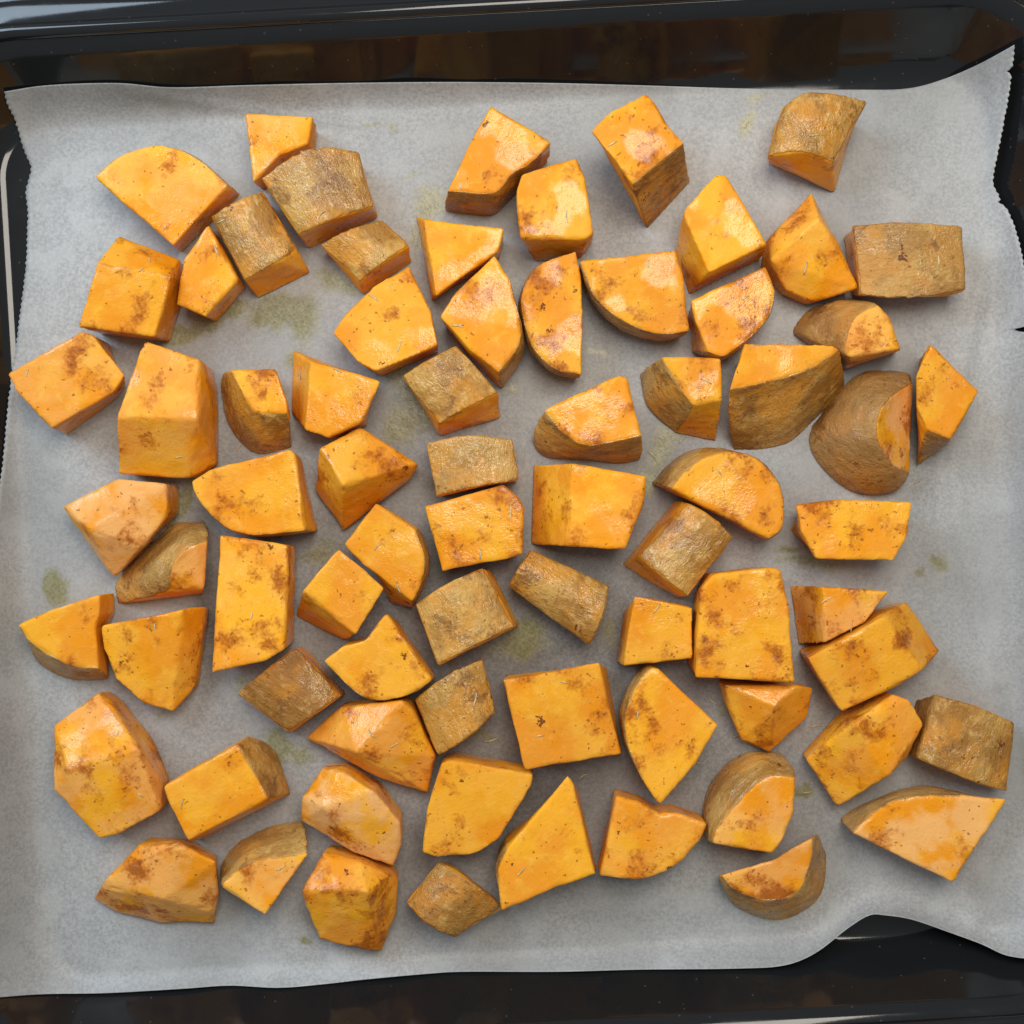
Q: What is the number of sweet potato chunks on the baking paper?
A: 74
